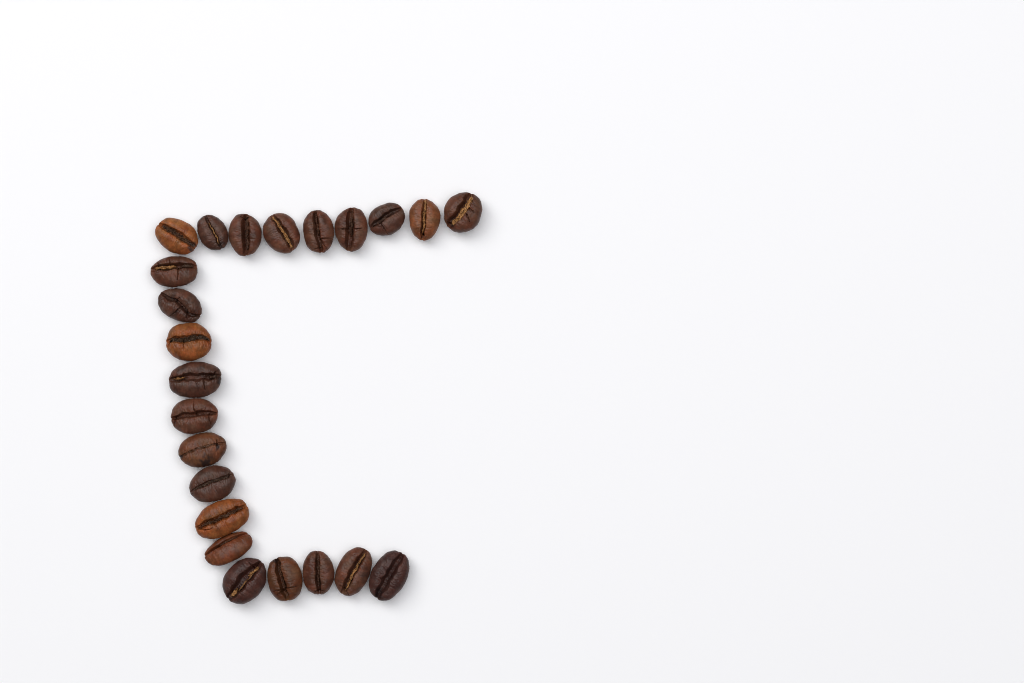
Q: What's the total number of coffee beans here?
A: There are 23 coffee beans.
